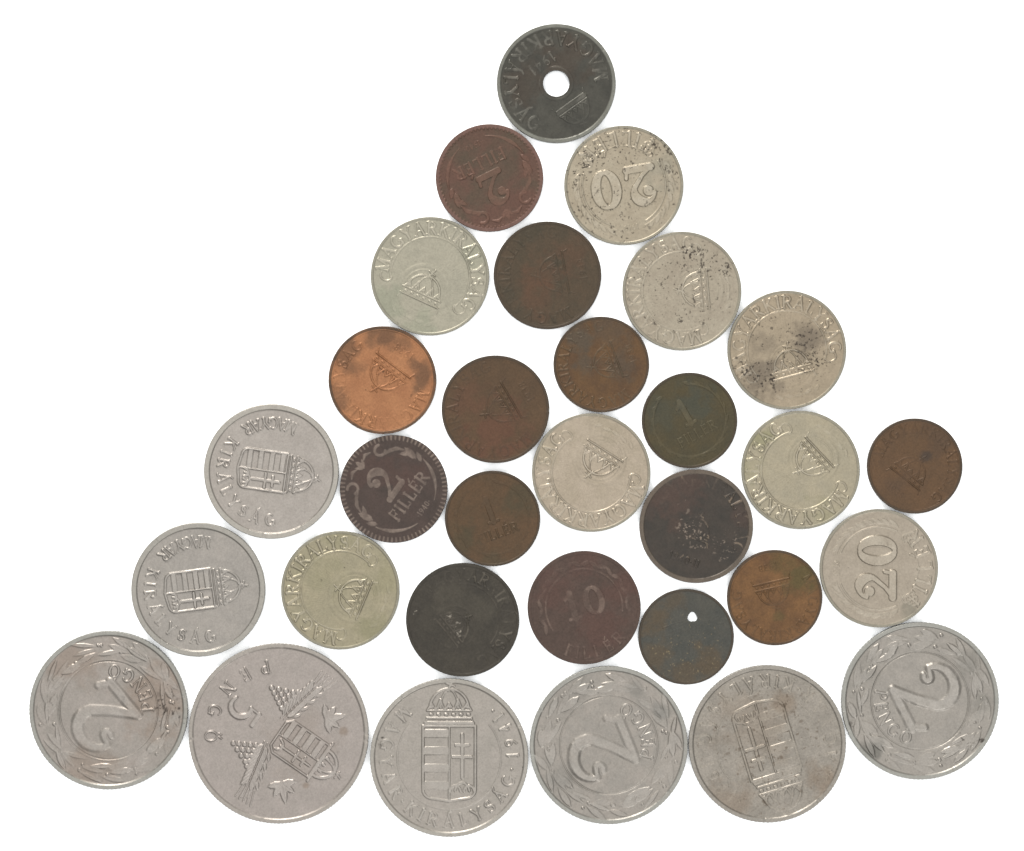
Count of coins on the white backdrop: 31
